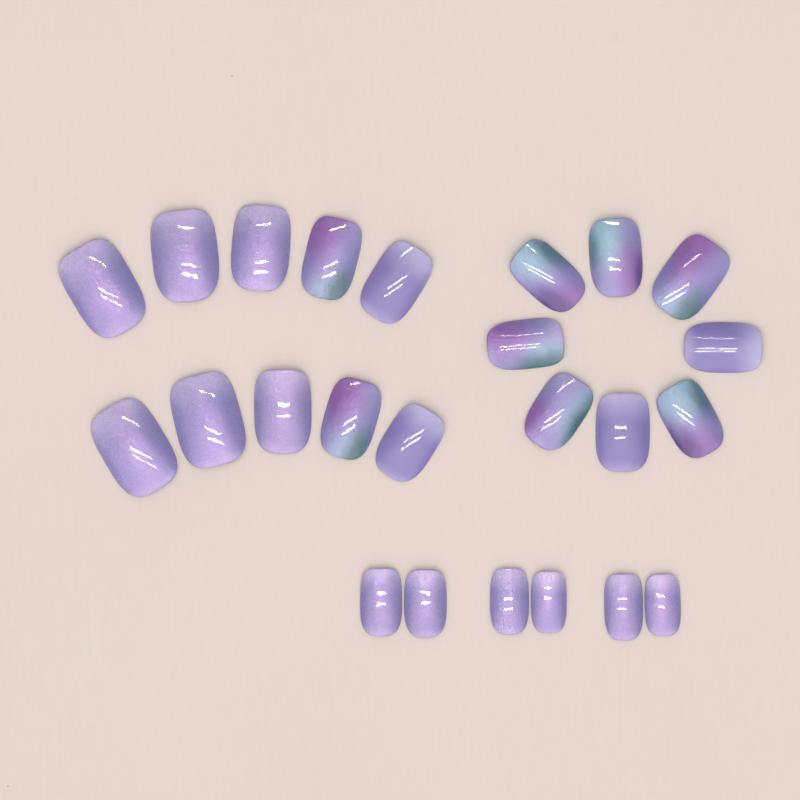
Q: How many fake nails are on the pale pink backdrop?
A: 24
